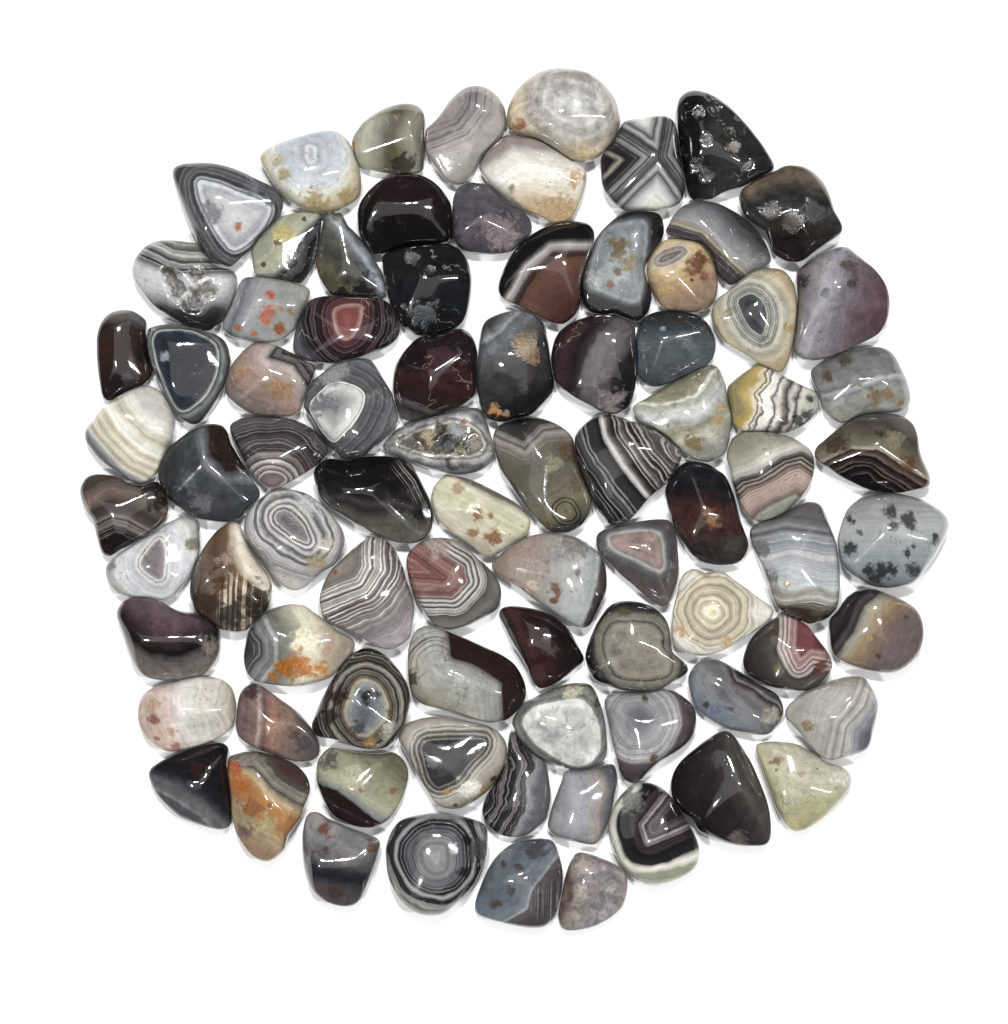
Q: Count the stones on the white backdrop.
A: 83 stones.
